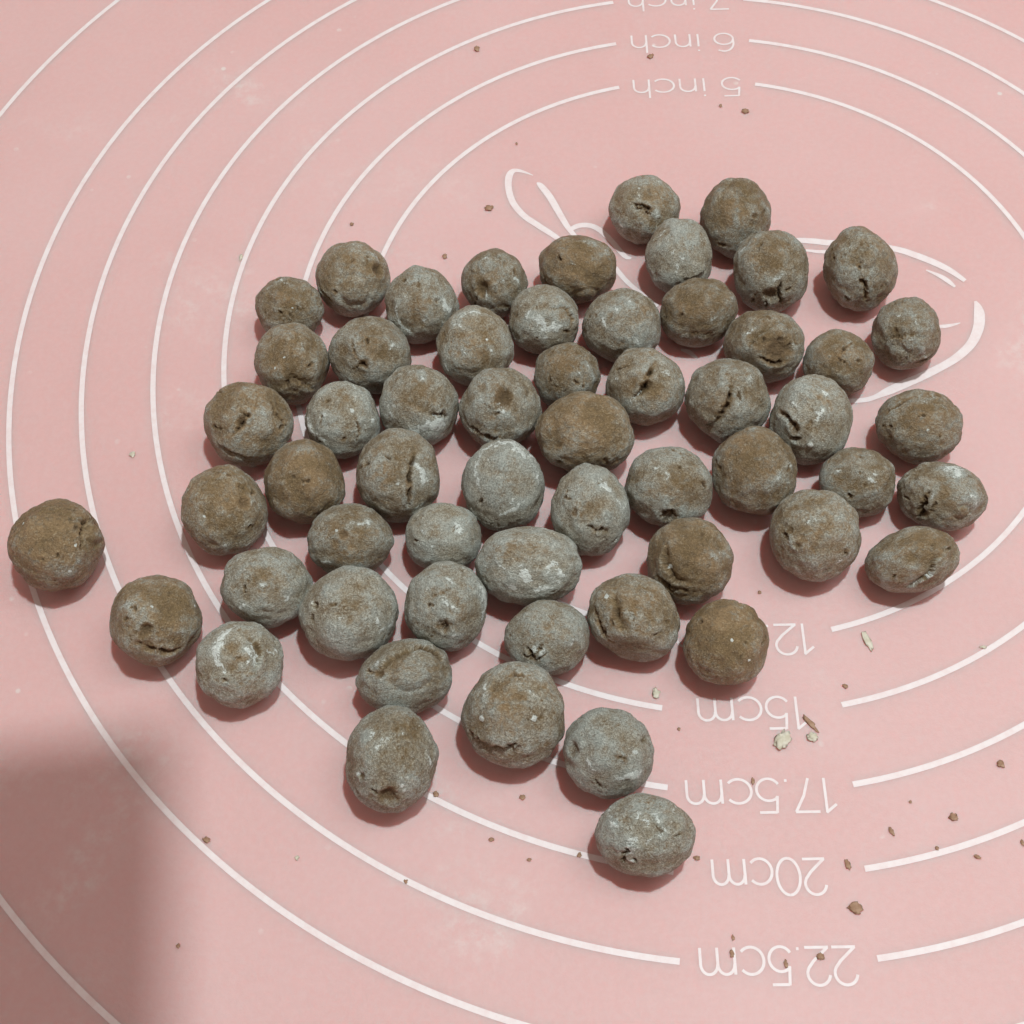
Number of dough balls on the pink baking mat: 58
